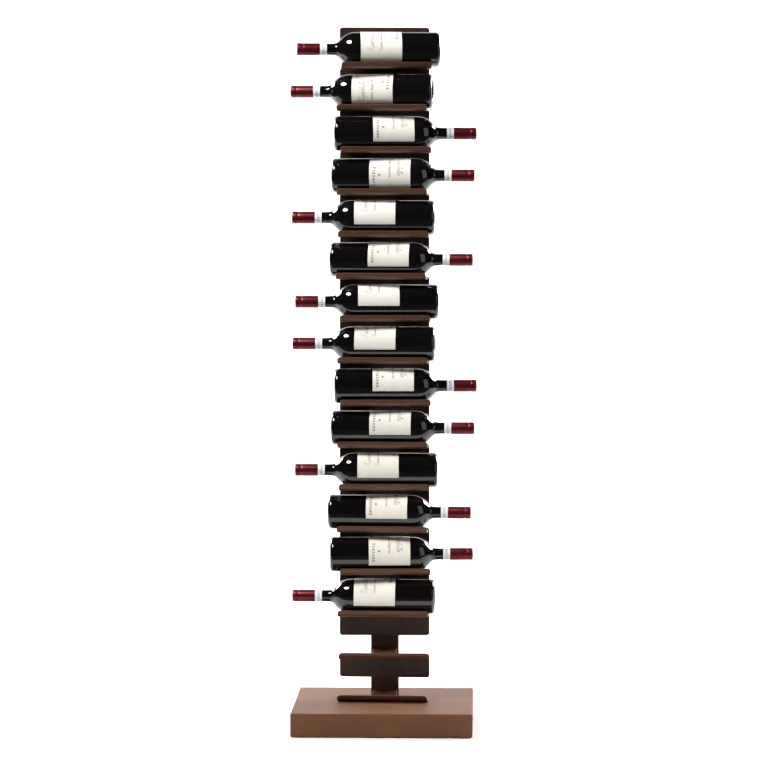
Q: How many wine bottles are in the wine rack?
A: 14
